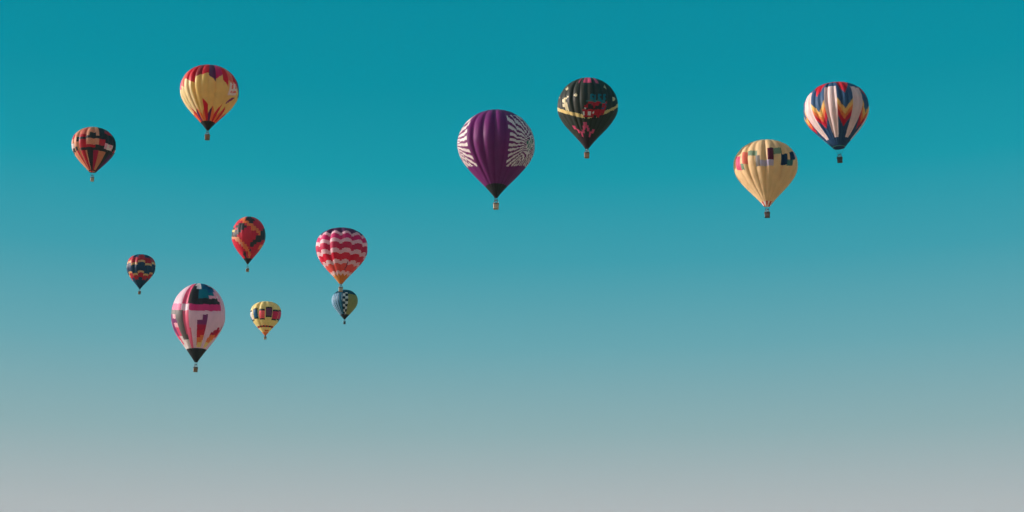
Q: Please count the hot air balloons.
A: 12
